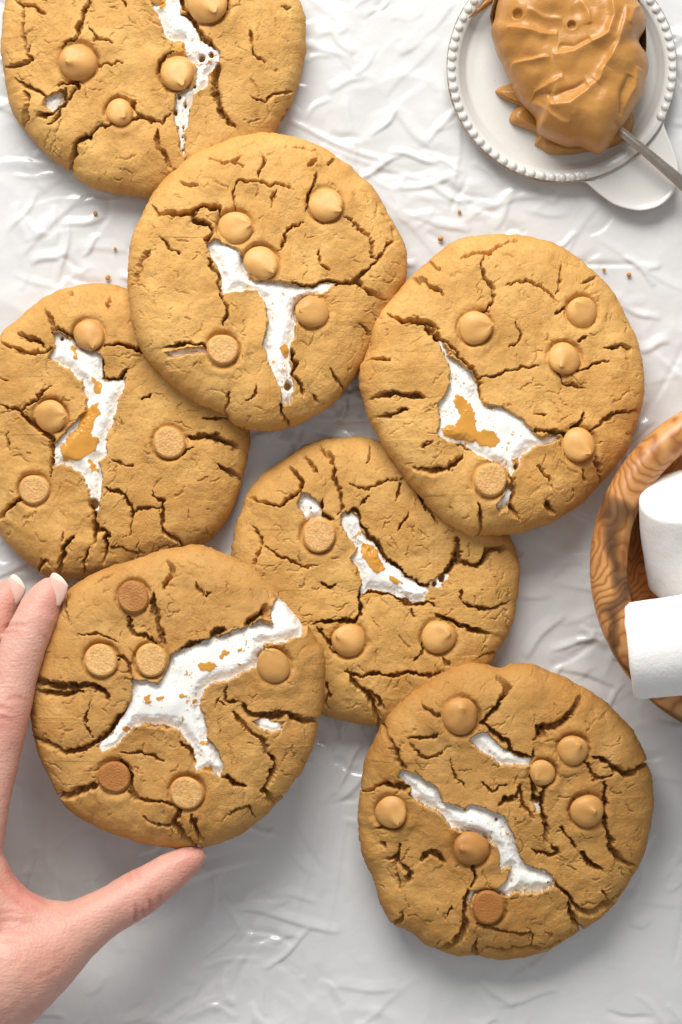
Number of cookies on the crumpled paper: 7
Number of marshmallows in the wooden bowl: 2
